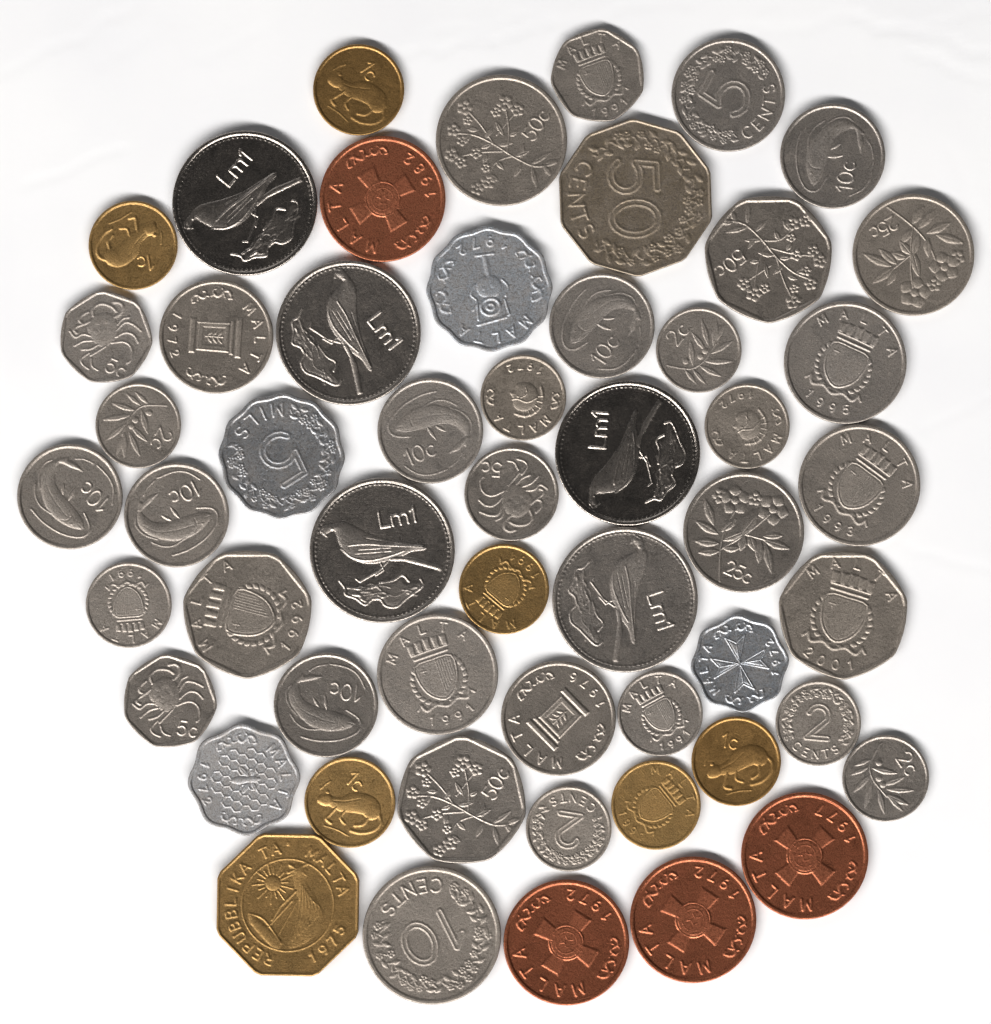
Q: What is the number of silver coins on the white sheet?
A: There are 43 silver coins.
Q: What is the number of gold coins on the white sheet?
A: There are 7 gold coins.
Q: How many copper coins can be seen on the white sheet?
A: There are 4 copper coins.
